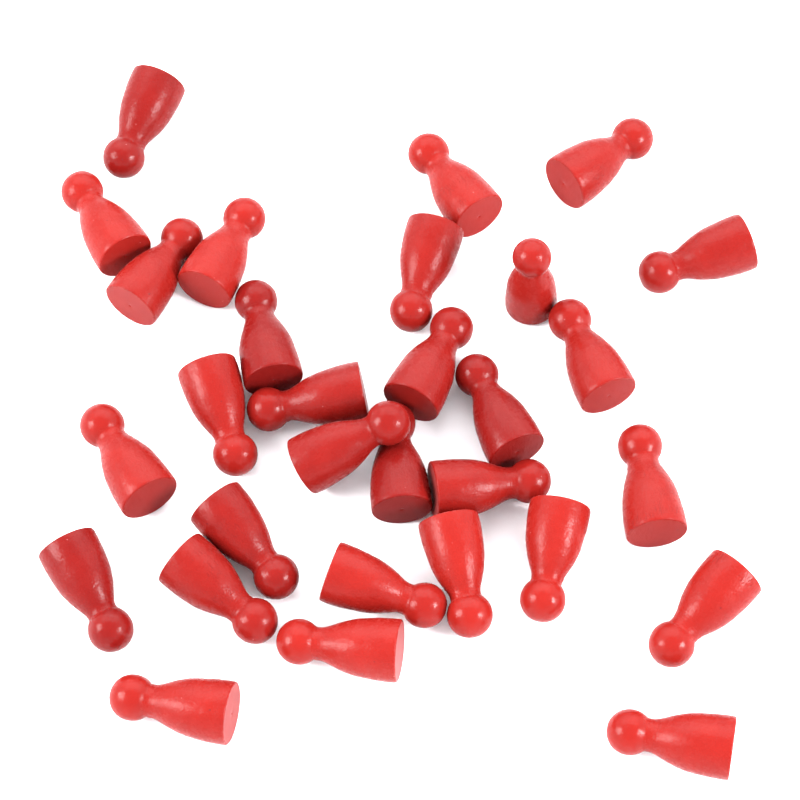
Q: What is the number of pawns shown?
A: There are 30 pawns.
